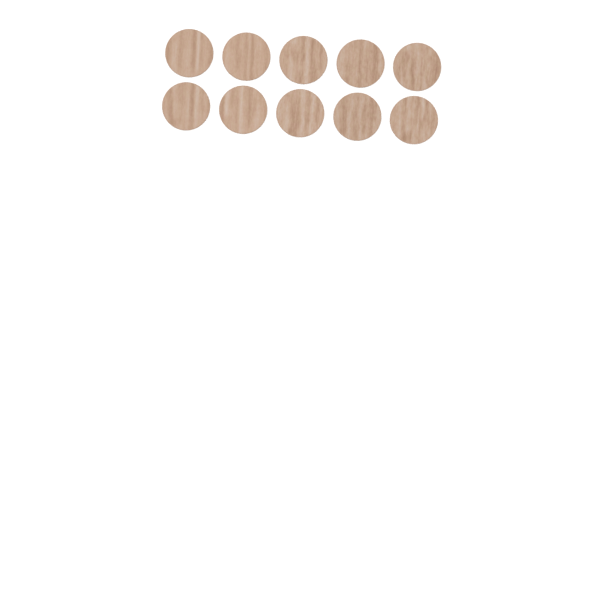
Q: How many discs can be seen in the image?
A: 10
